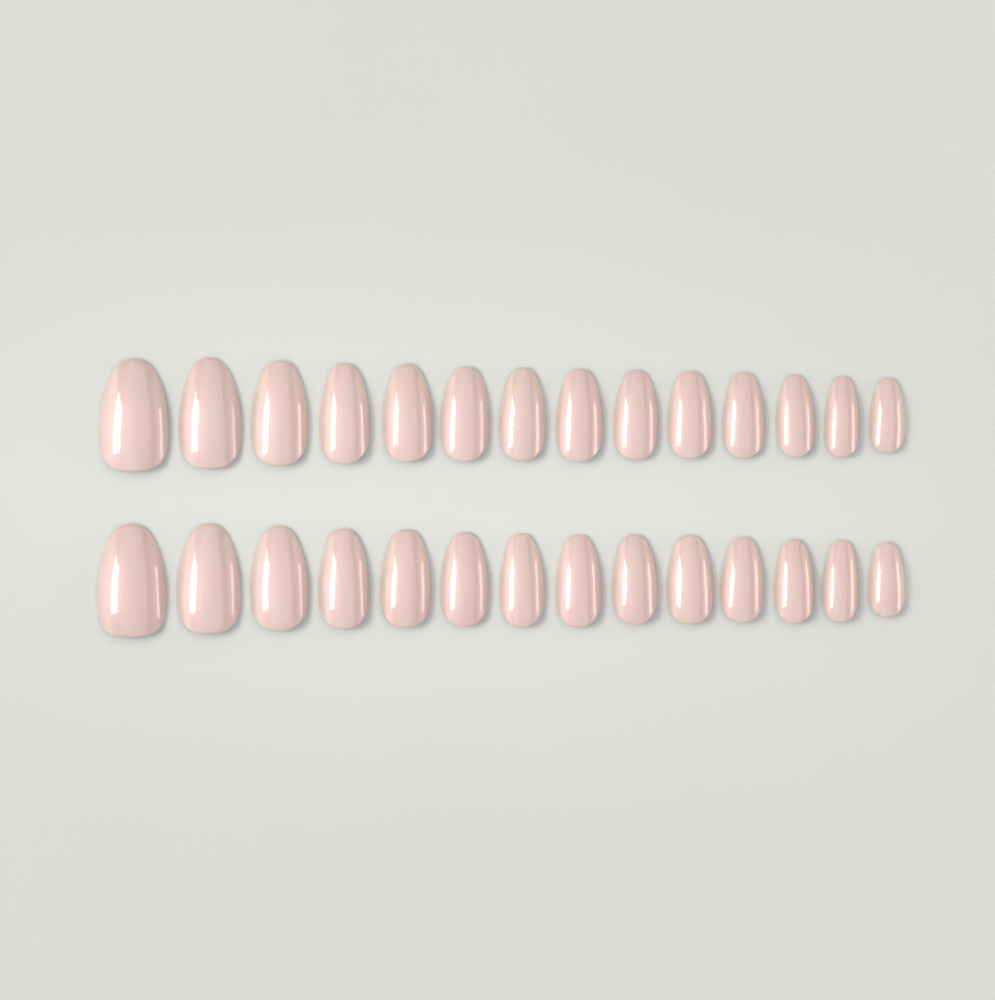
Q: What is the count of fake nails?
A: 28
